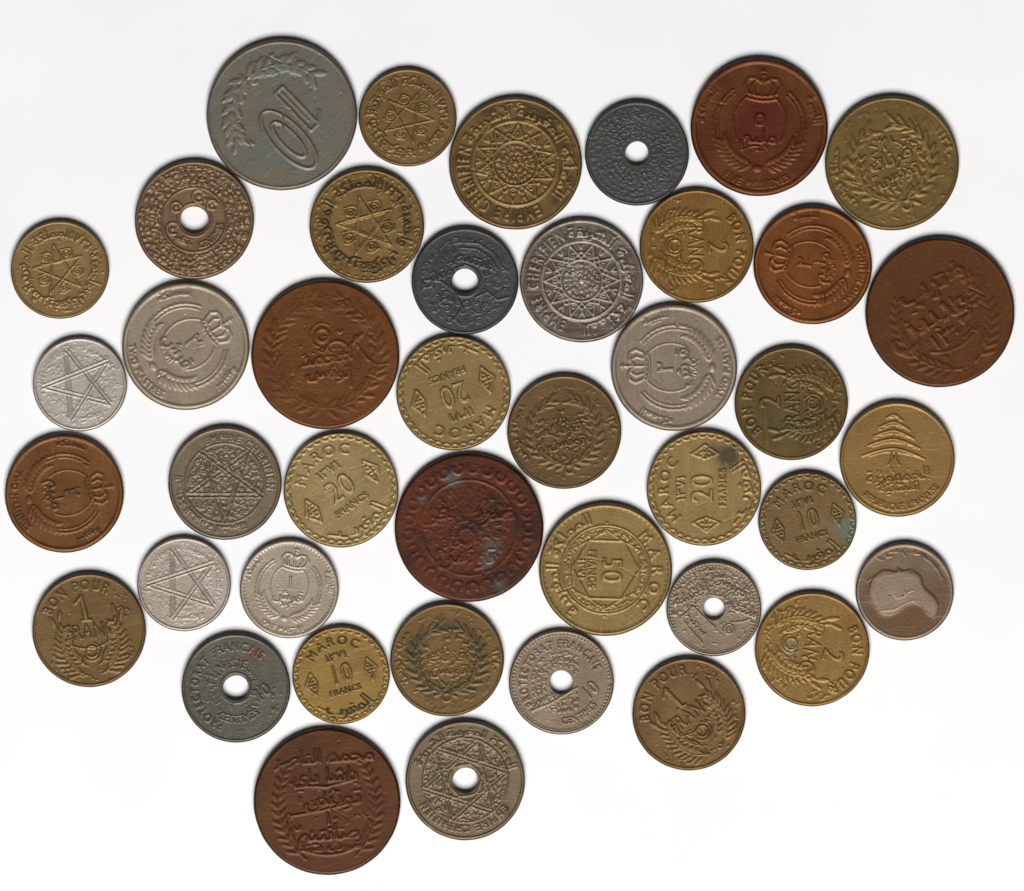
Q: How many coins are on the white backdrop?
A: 42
